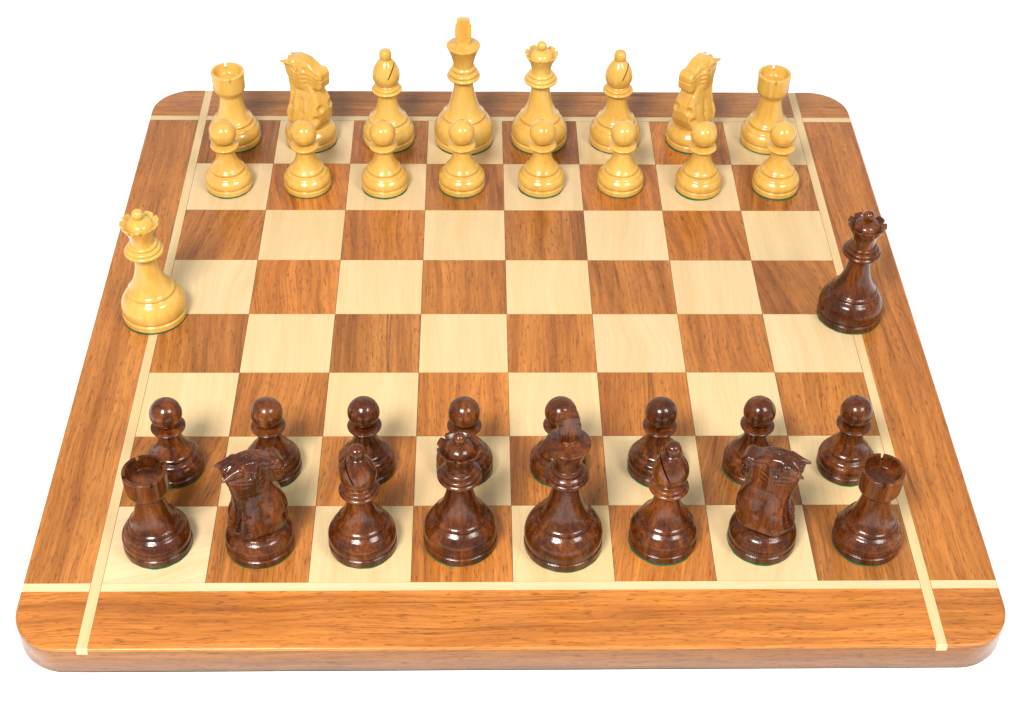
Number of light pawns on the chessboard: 8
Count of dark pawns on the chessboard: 8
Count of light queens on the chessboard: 2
